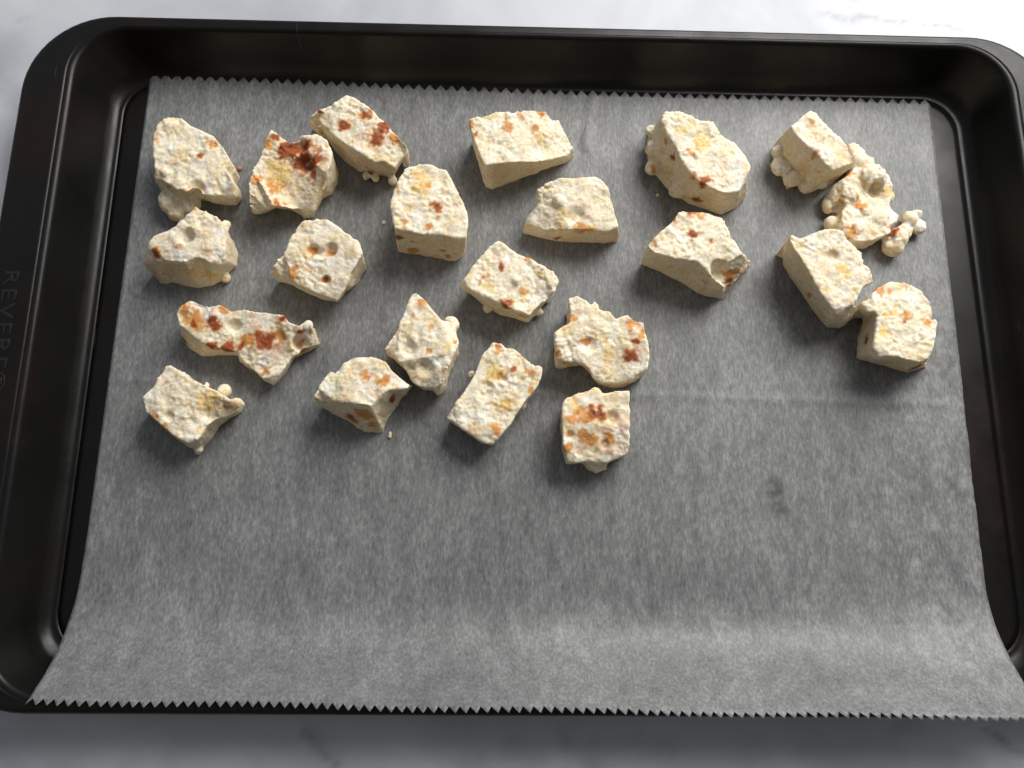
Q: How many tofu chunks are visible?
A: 22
